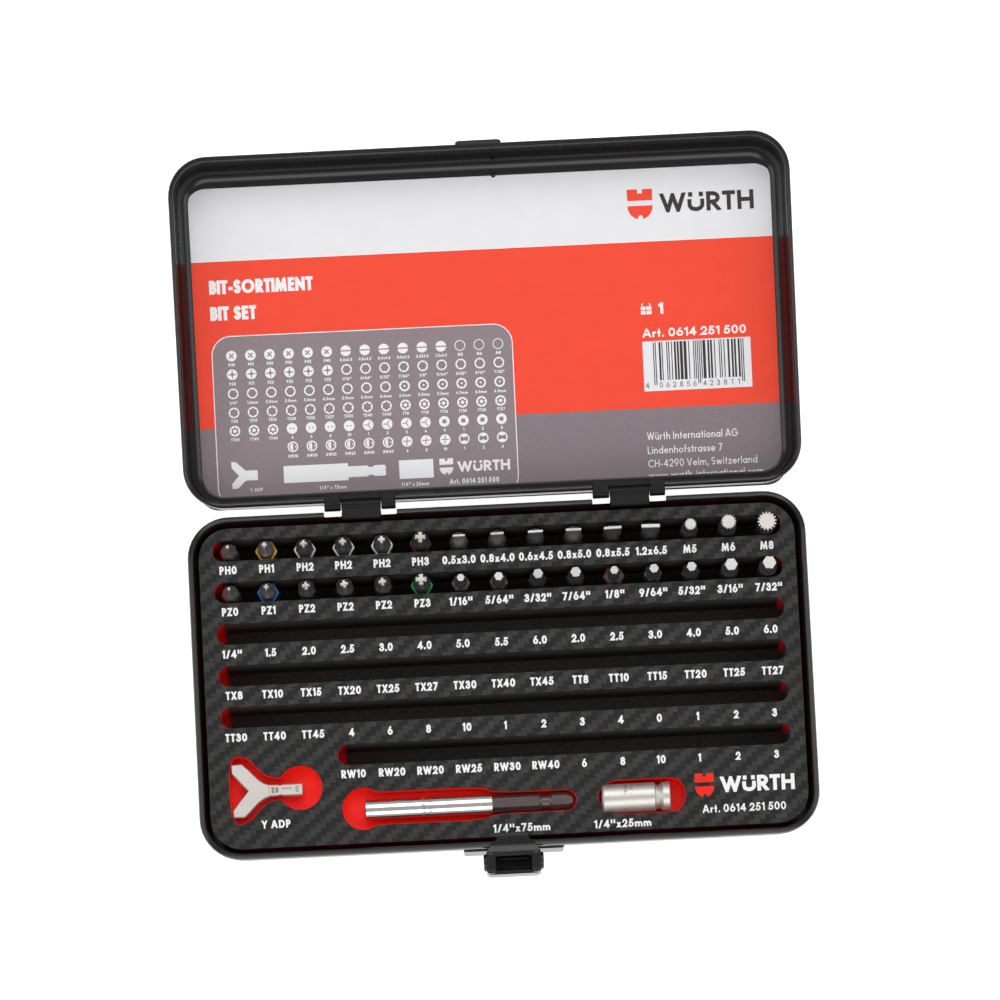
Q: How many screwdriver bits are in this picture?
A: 30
